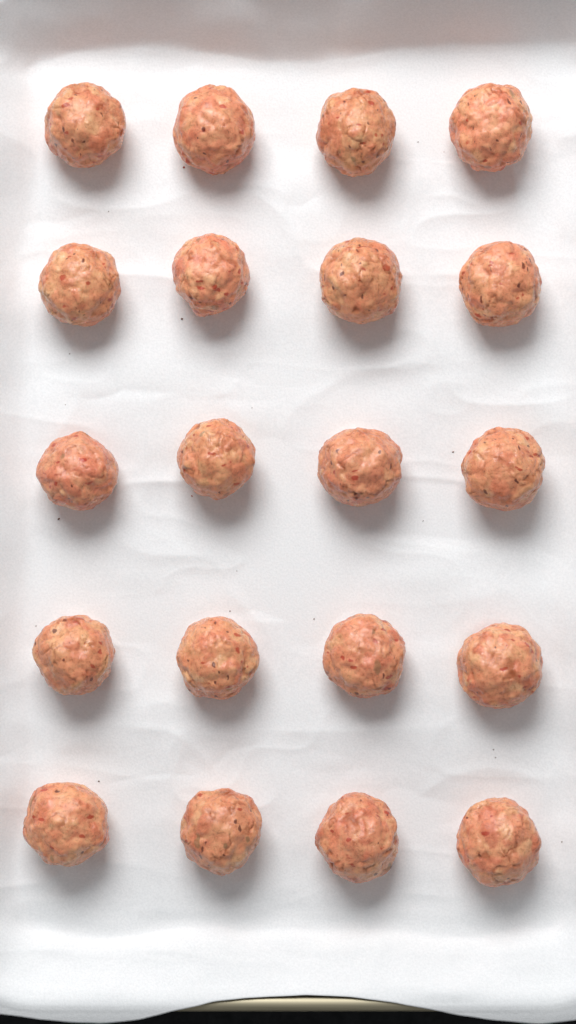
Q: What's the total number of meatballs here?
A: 20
